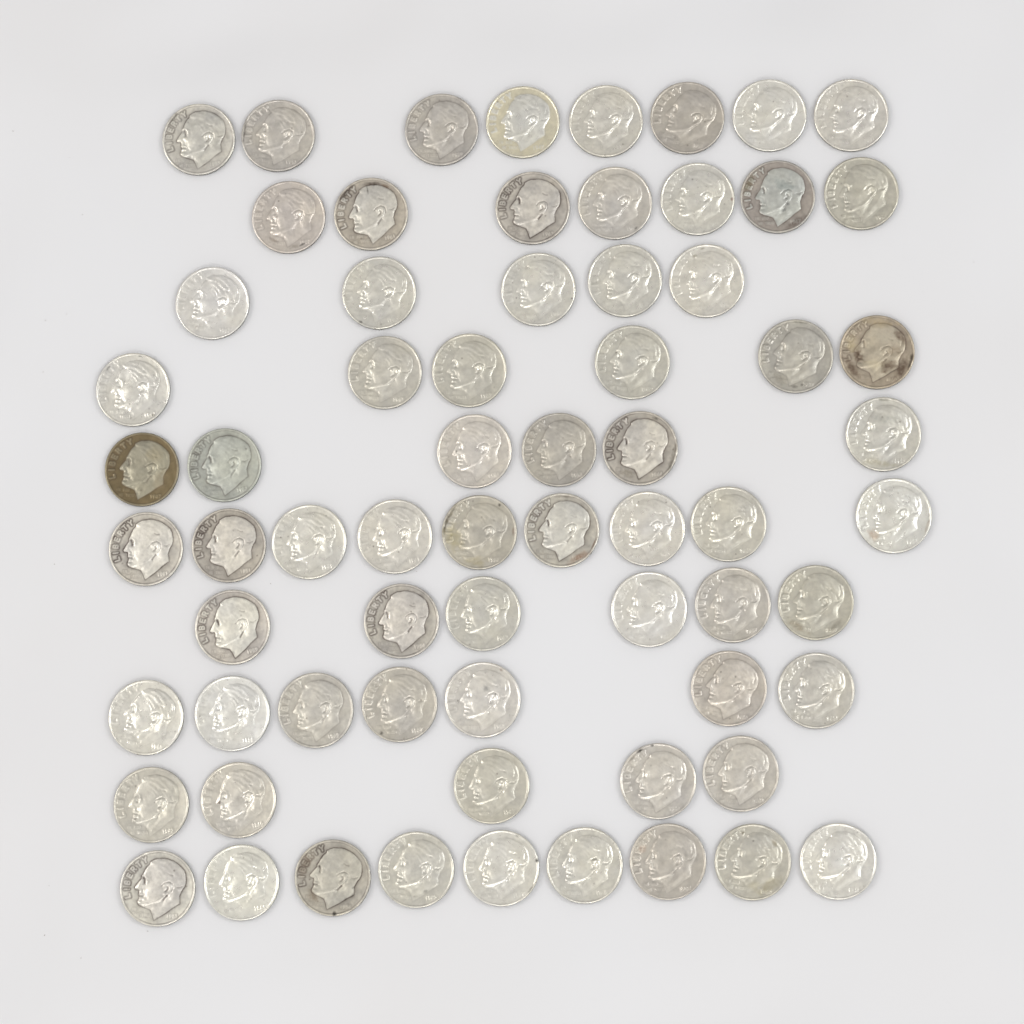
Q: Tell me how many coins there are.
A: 68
